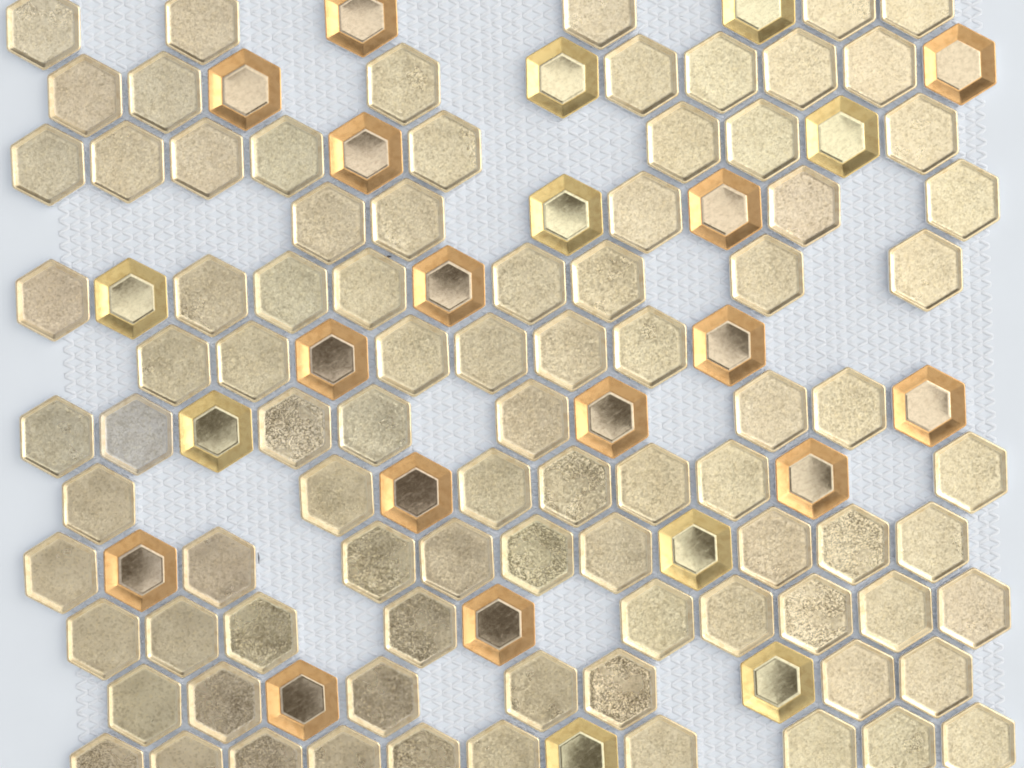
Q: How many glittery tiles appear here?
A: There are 88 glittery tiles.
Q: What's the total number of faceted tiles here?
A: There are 24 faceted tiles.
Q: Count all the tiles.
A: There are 112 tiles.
